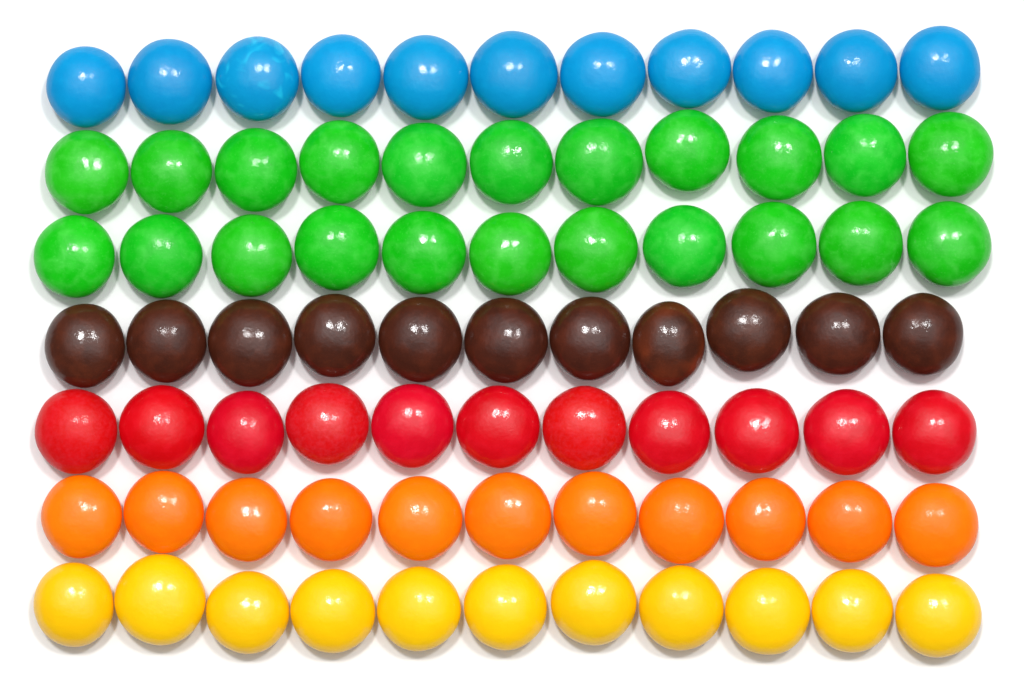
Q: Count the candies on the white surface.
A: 77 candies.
